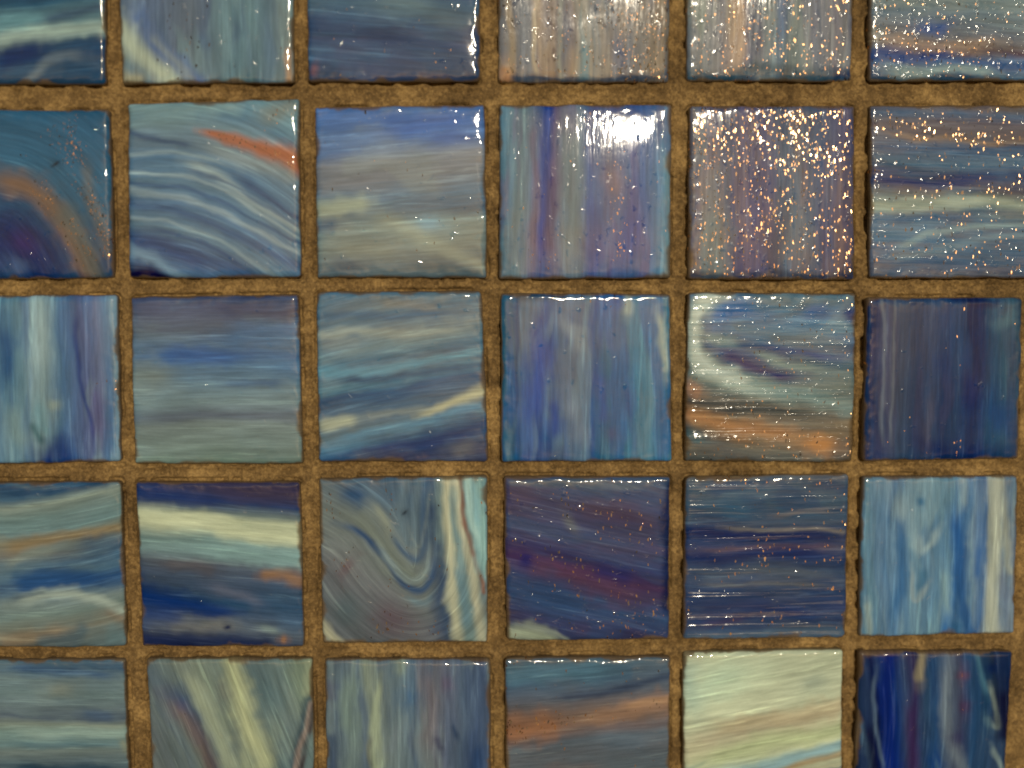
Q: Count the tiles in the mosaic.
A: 30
